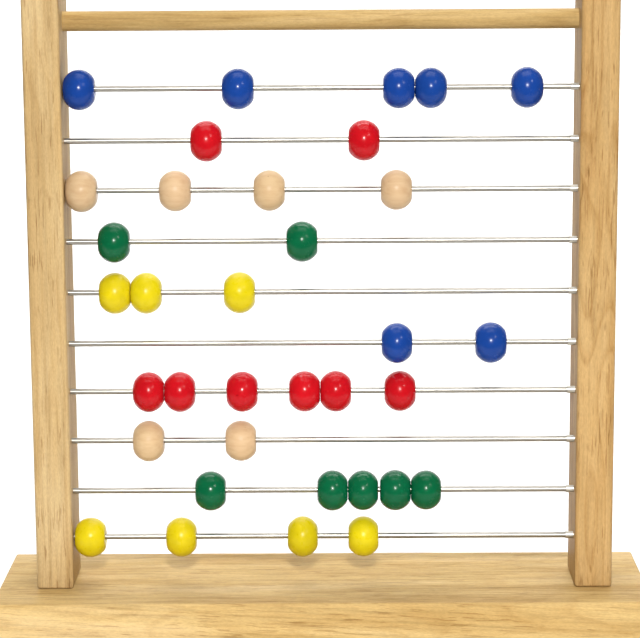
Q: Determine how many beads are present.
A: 35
